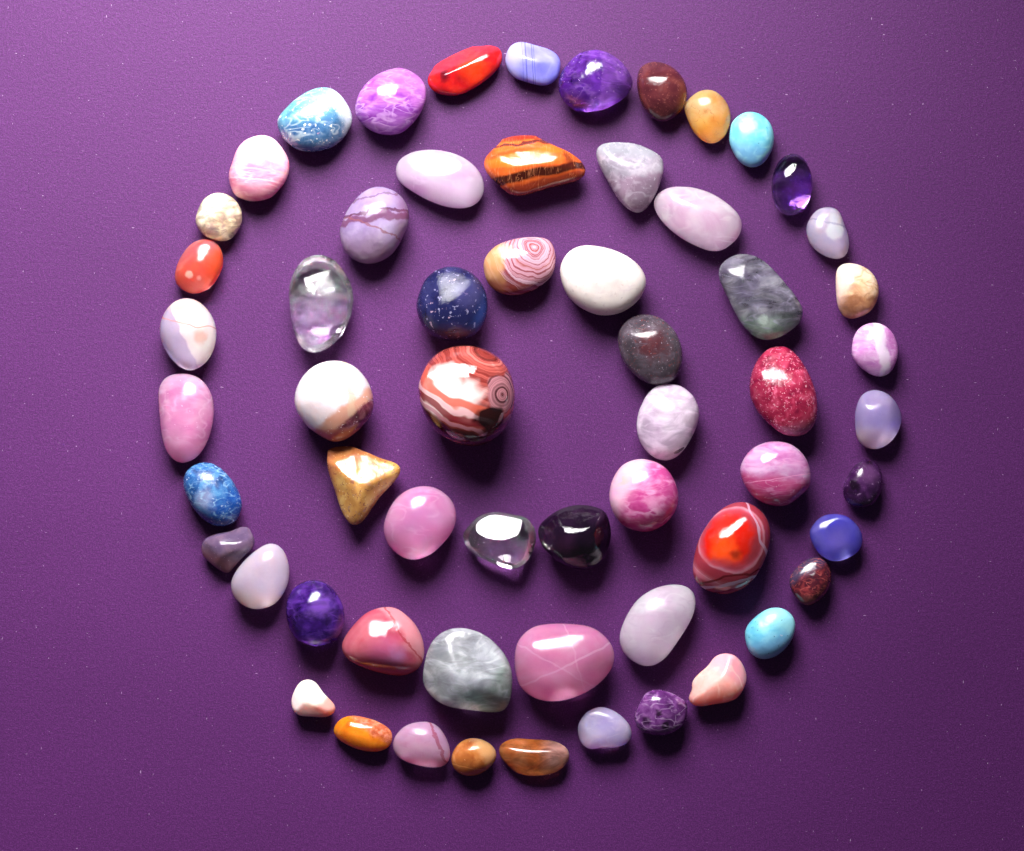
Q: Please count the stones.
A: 60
